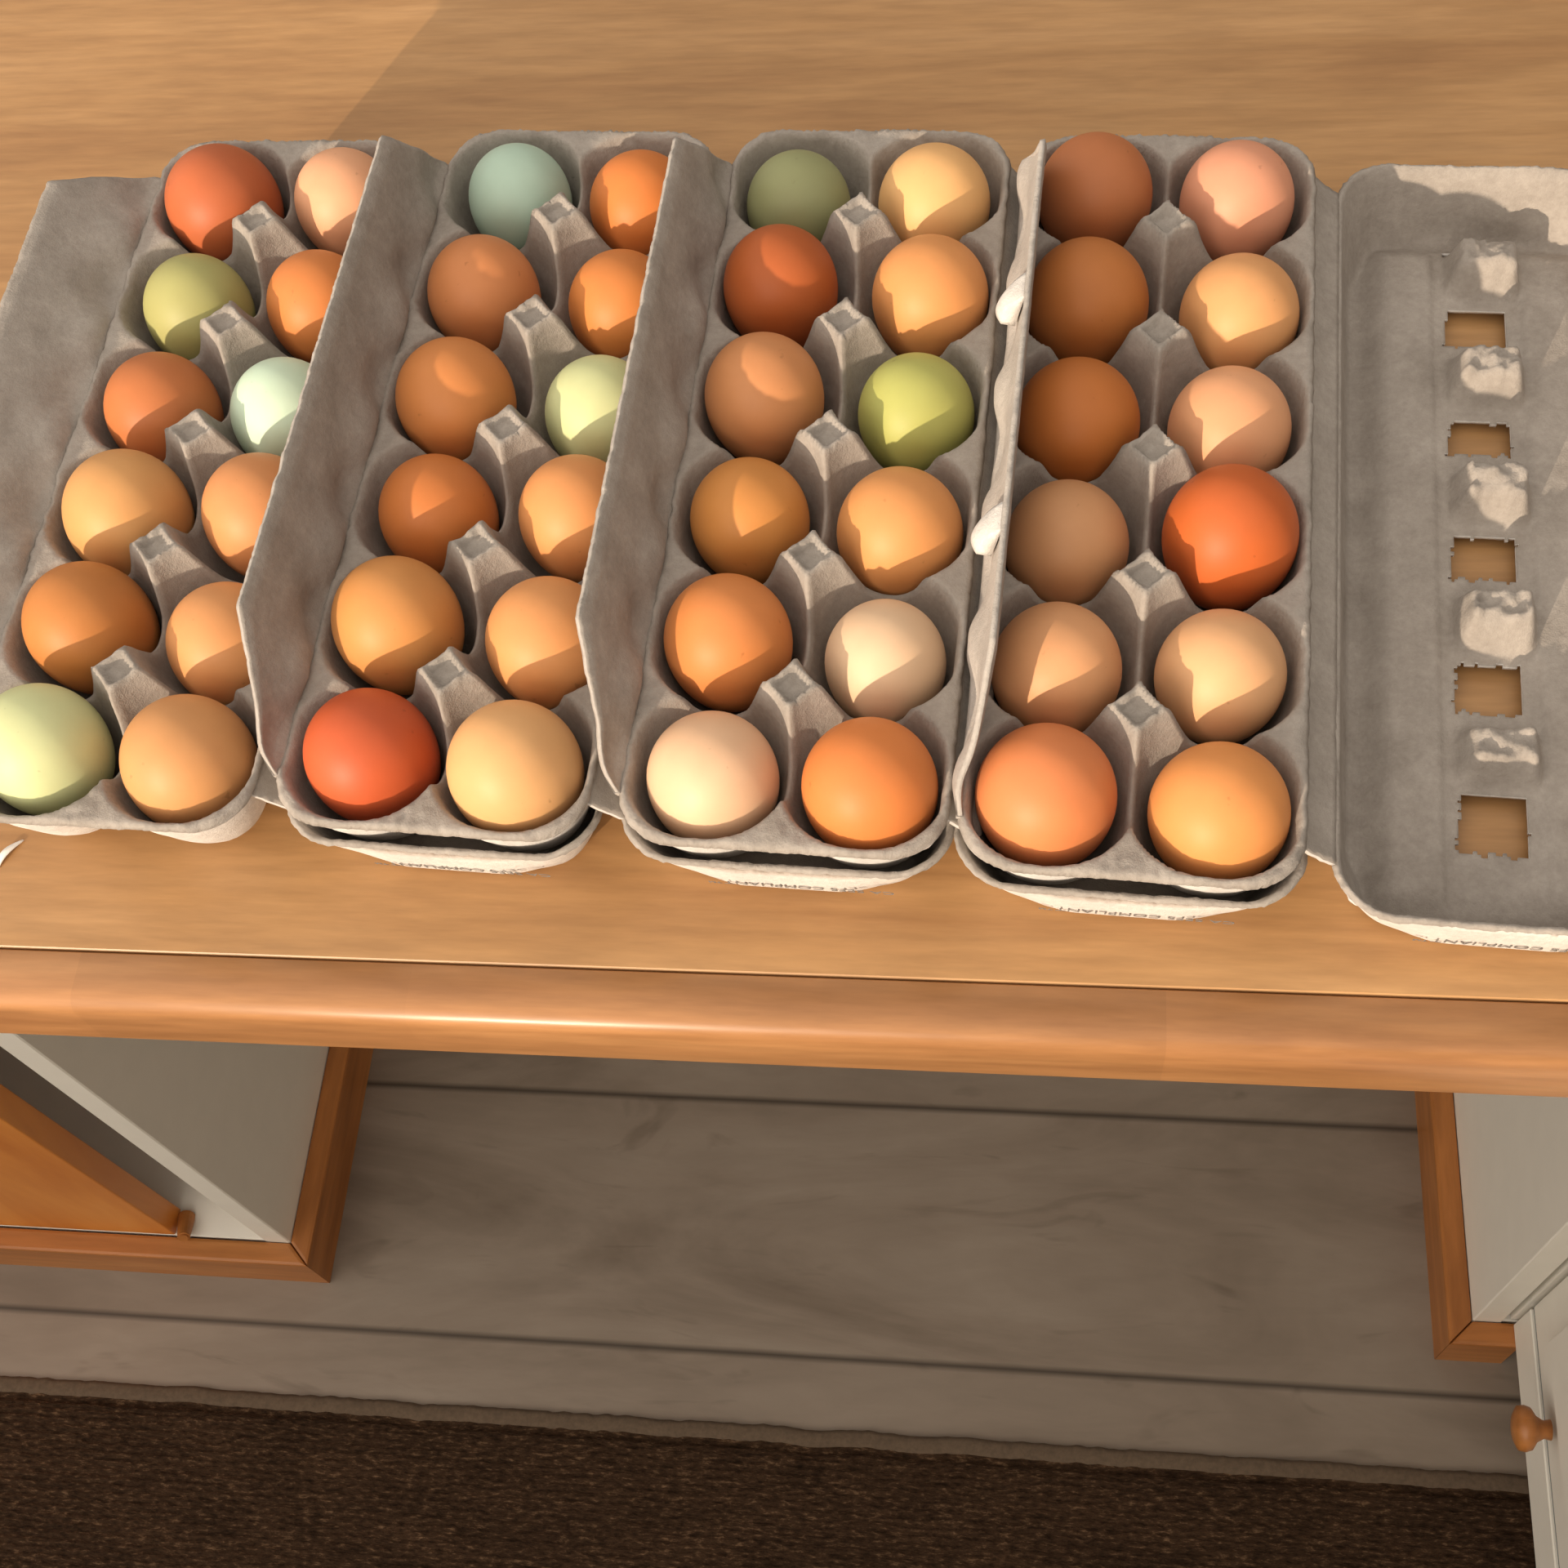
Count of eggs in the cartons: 48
